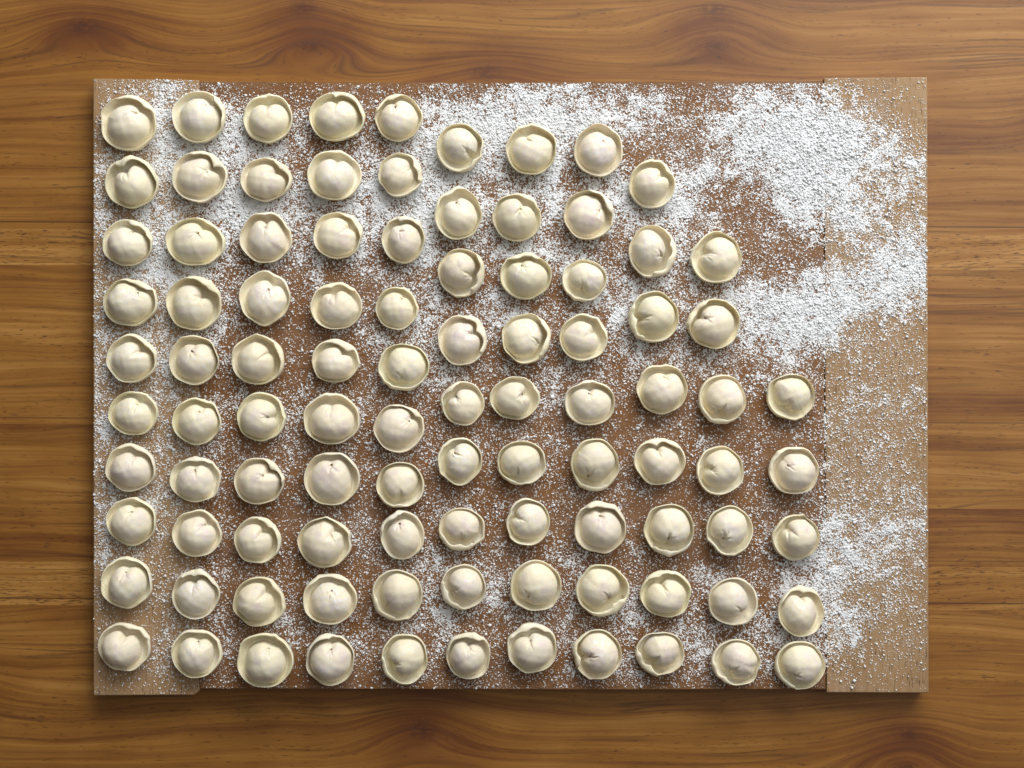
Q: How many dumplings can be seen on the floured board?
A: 97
